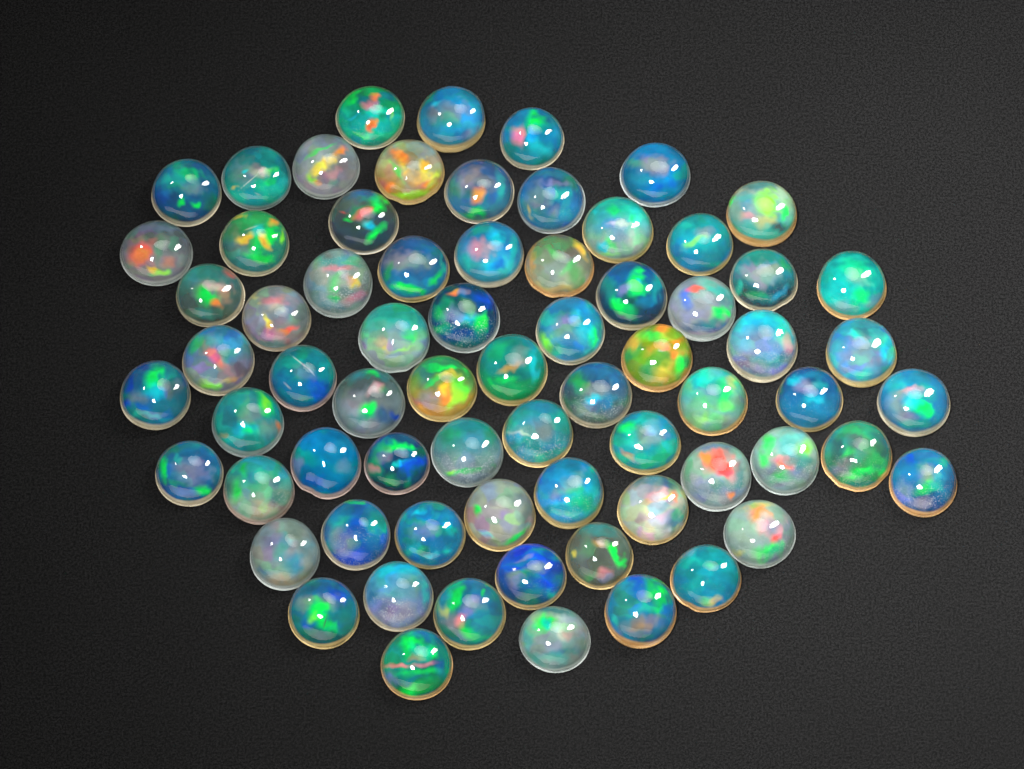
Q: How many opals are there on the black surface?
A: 70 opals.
